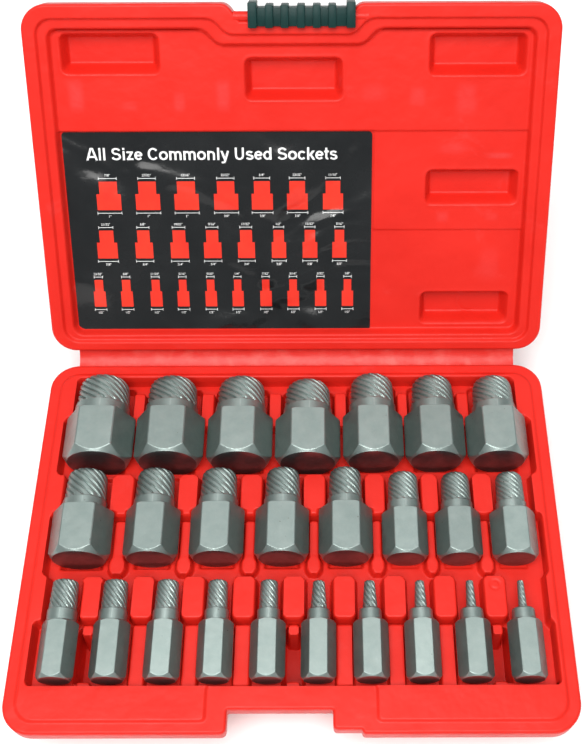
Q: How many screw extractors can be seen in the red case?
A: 25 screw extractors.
